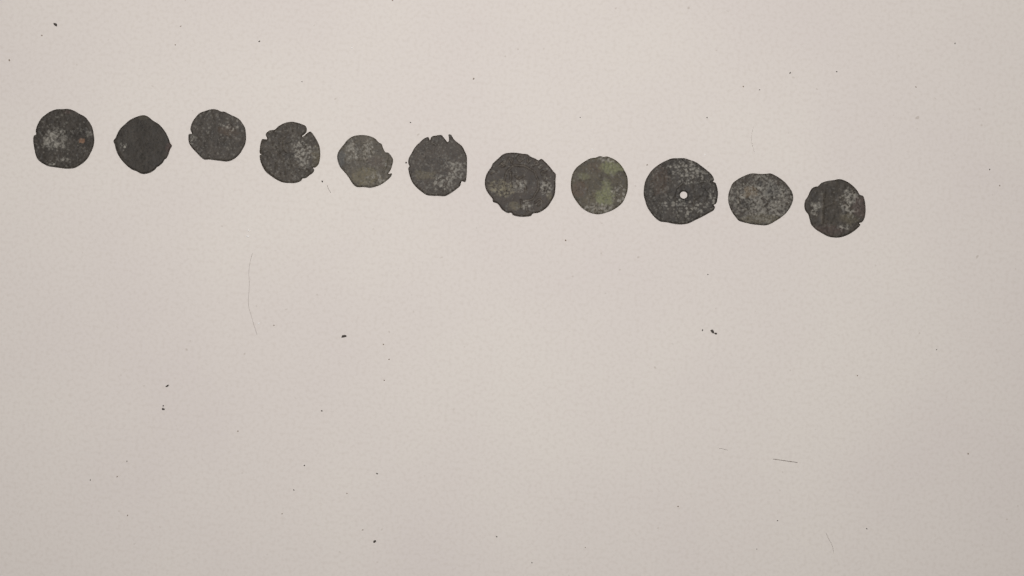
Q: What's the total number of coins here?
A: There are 11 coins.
